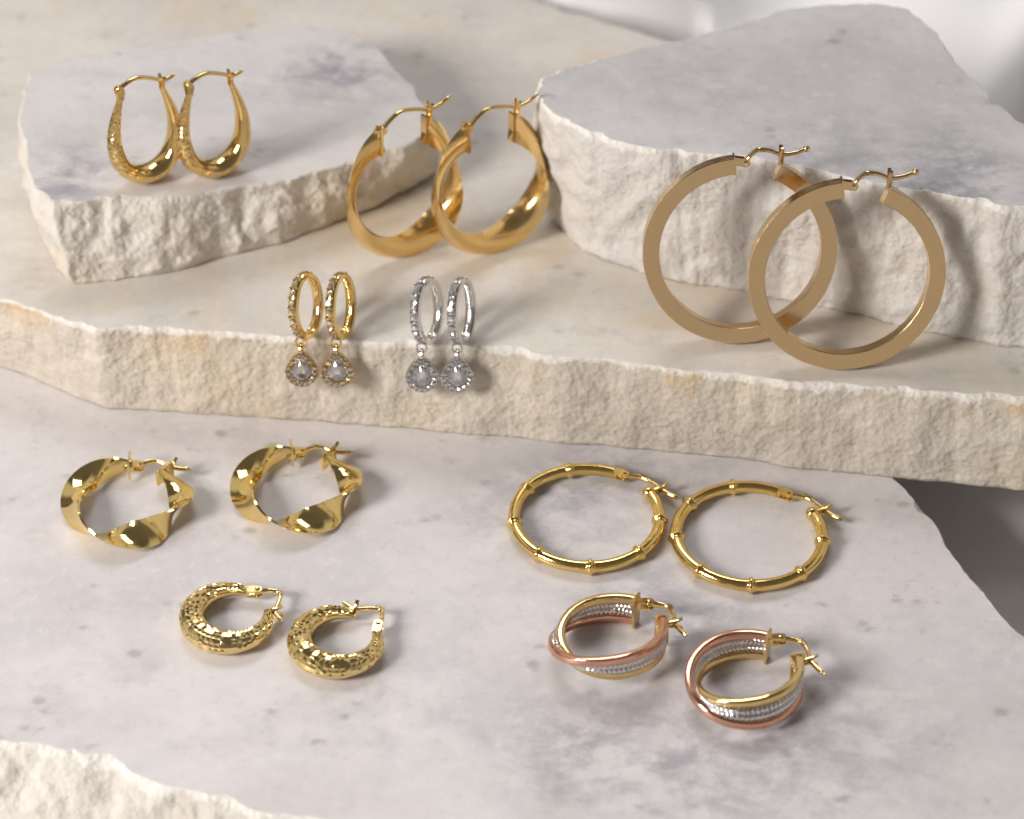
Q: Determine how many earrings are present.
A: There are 18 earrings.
